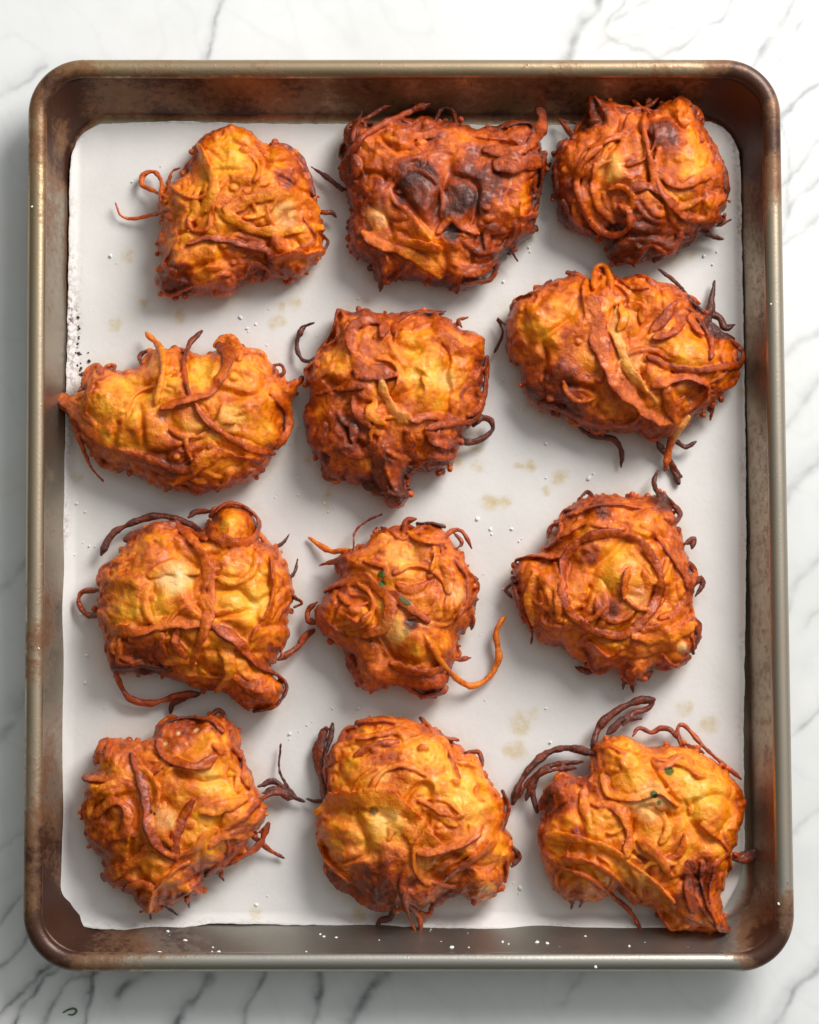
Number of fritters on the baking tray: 12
